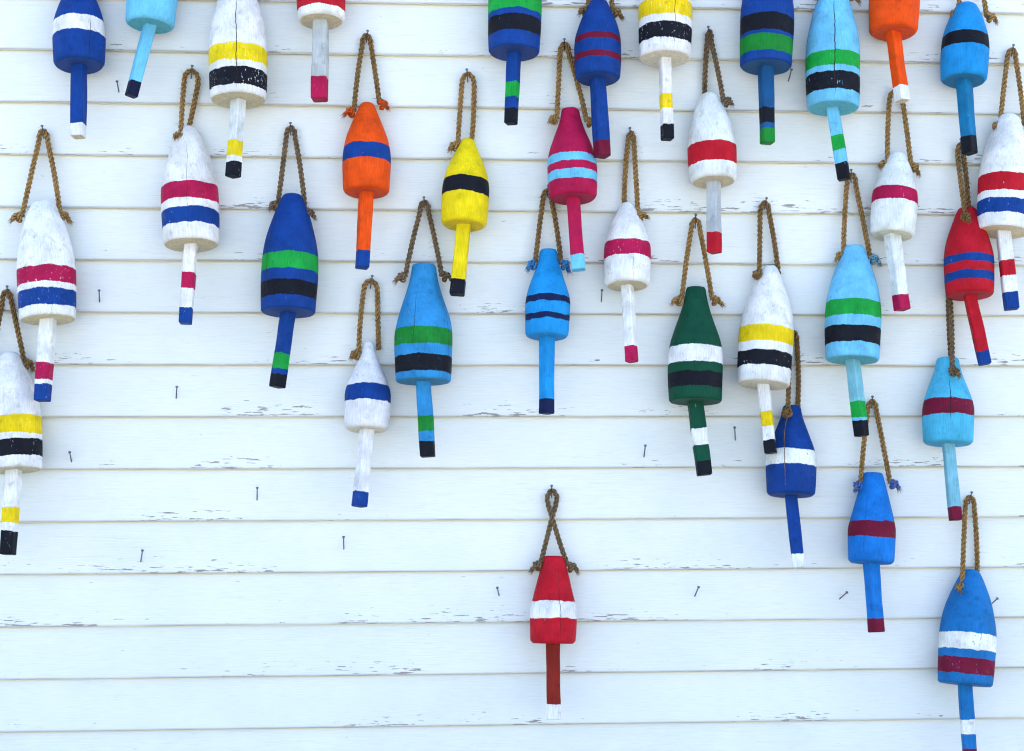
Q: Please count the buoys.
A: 34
